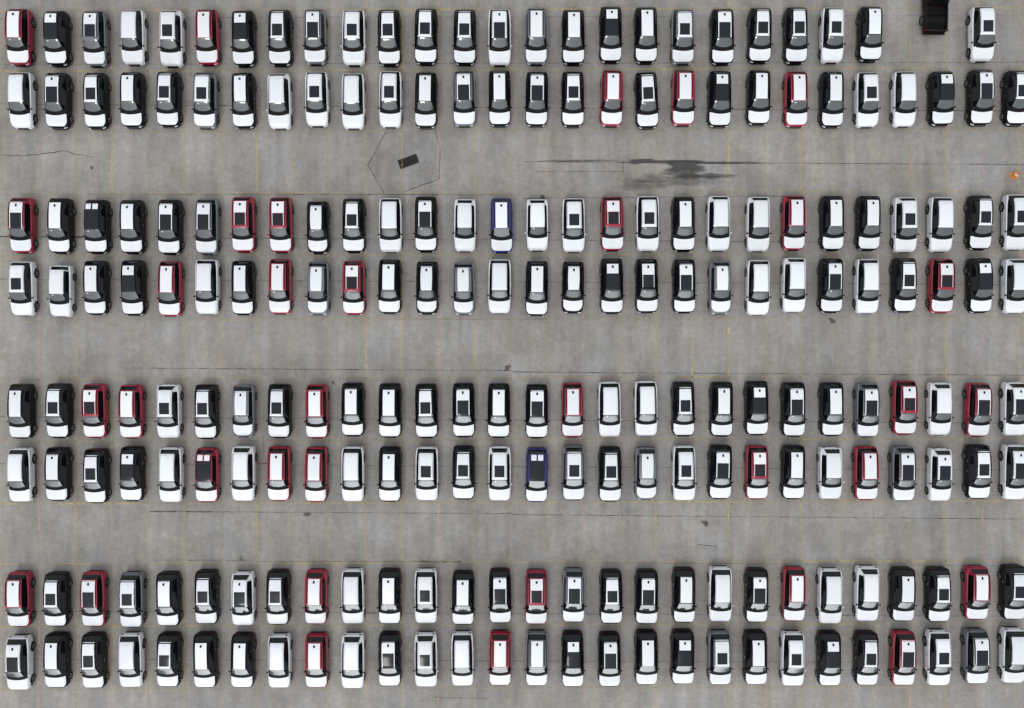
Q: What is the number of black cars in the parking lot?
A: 104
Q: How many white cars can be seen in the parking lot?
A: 61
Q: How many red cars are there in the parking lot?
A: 34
